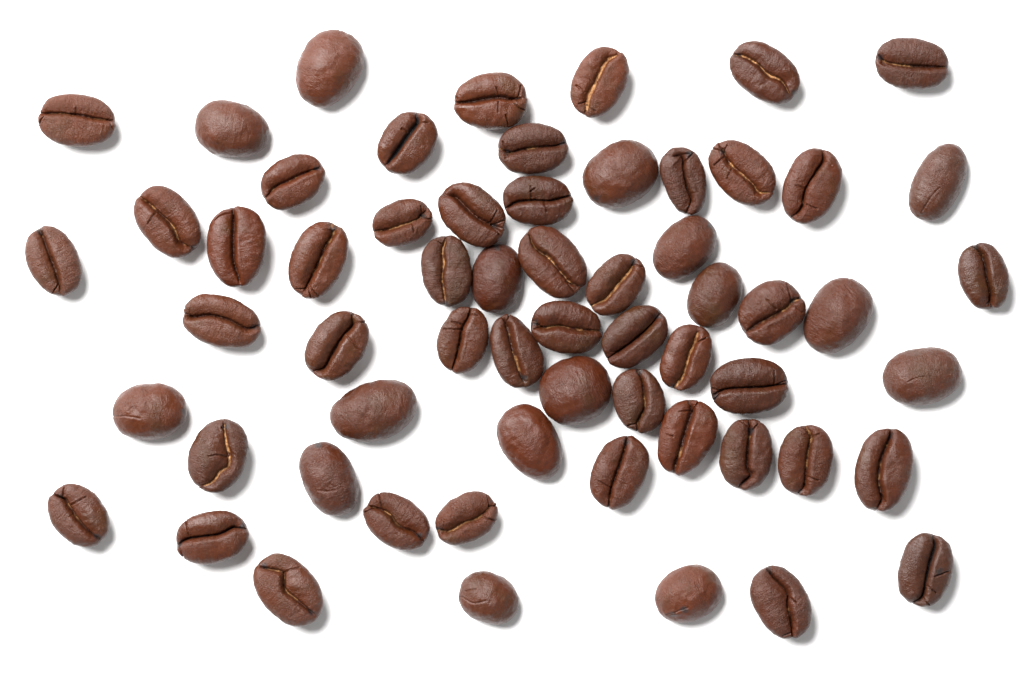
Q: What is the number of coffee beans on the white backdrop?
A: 61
